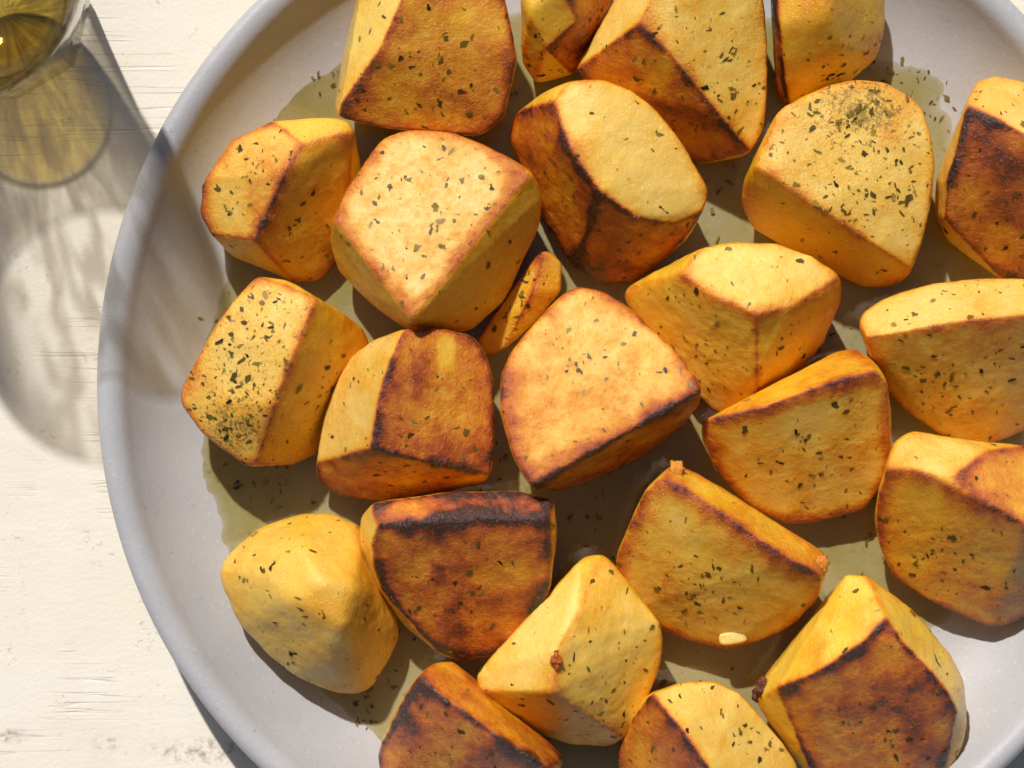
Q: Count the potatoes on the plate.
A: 24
